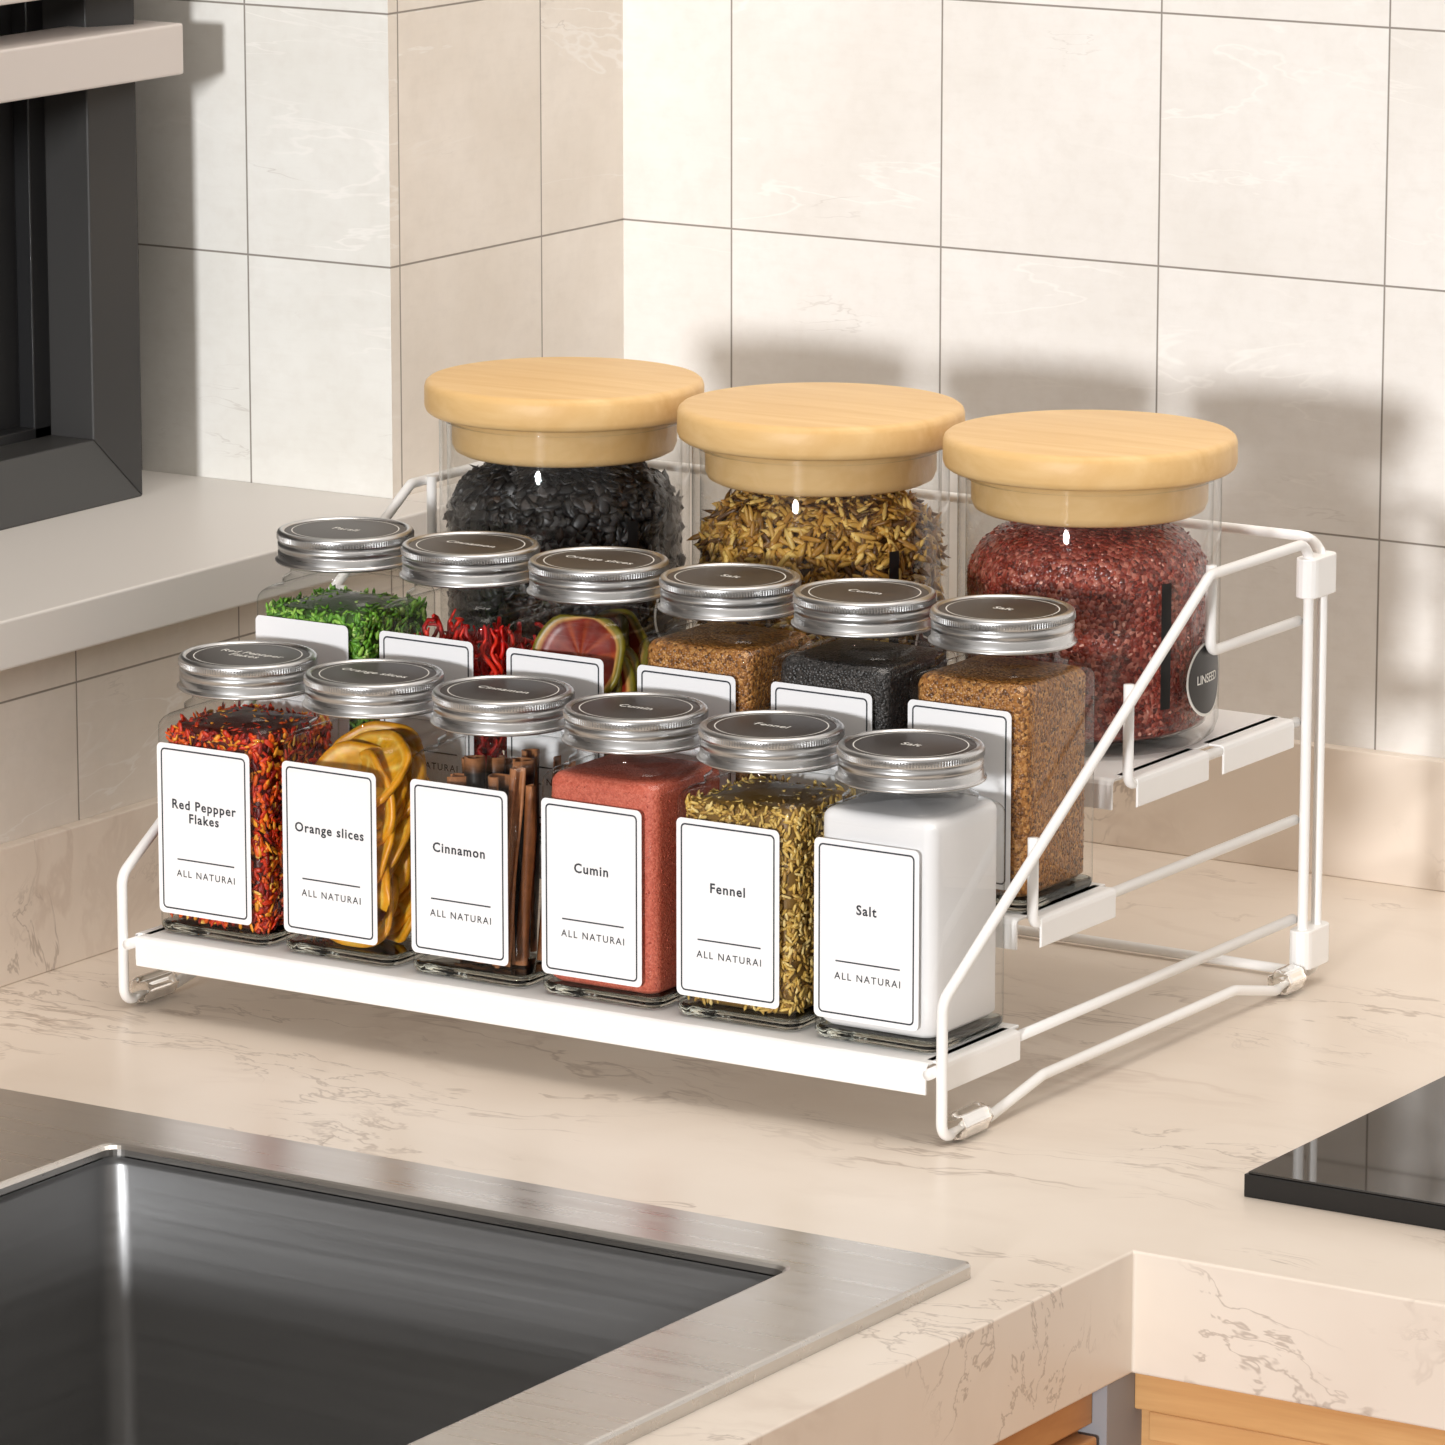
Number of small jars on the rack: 12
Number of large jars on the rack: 3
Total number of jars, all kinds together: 15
